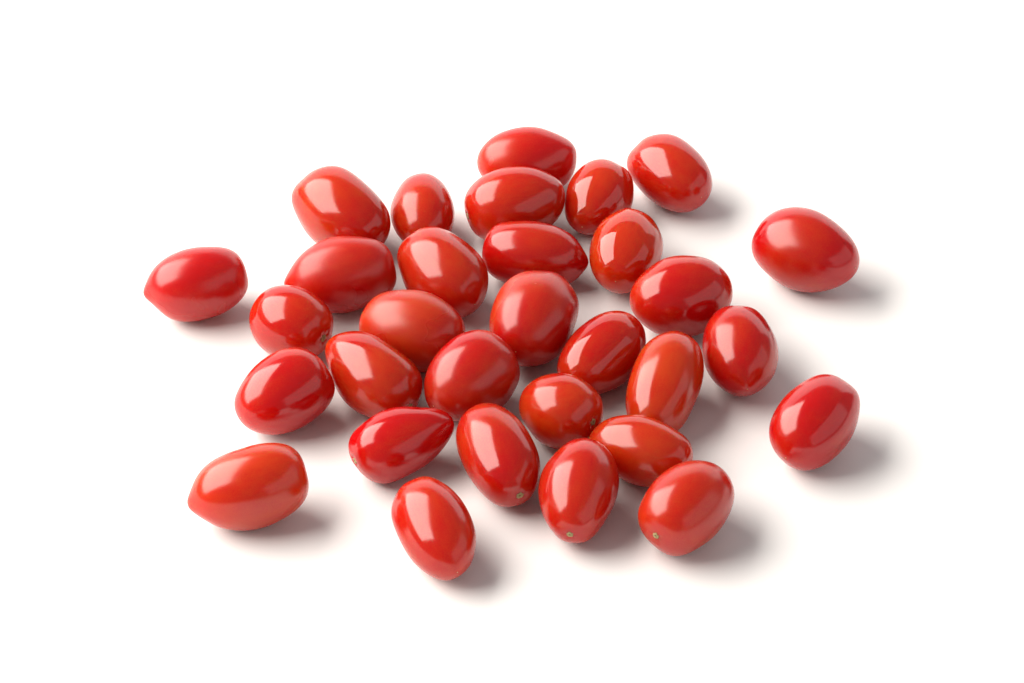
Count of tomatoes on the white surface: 31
